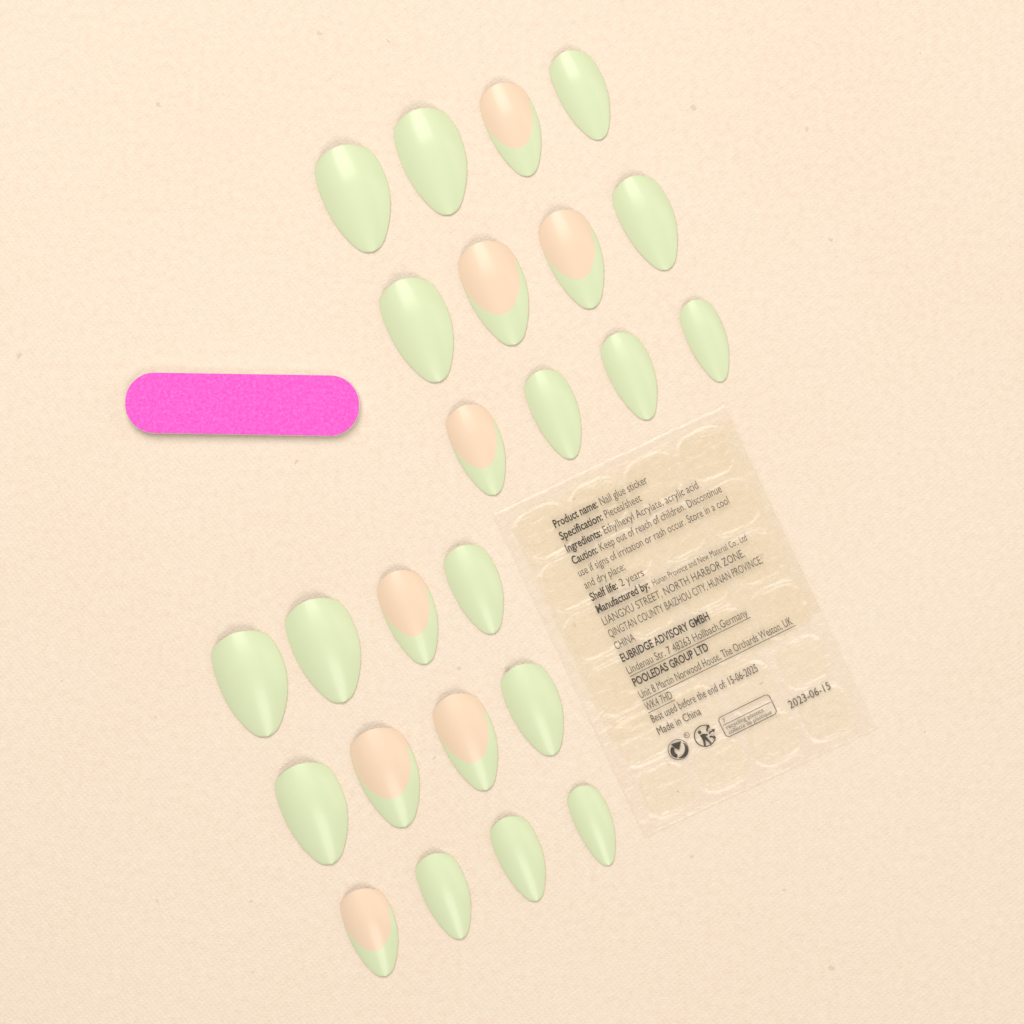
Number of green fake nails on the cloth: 16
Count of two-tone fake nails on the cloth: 8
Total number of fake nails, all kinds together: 24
